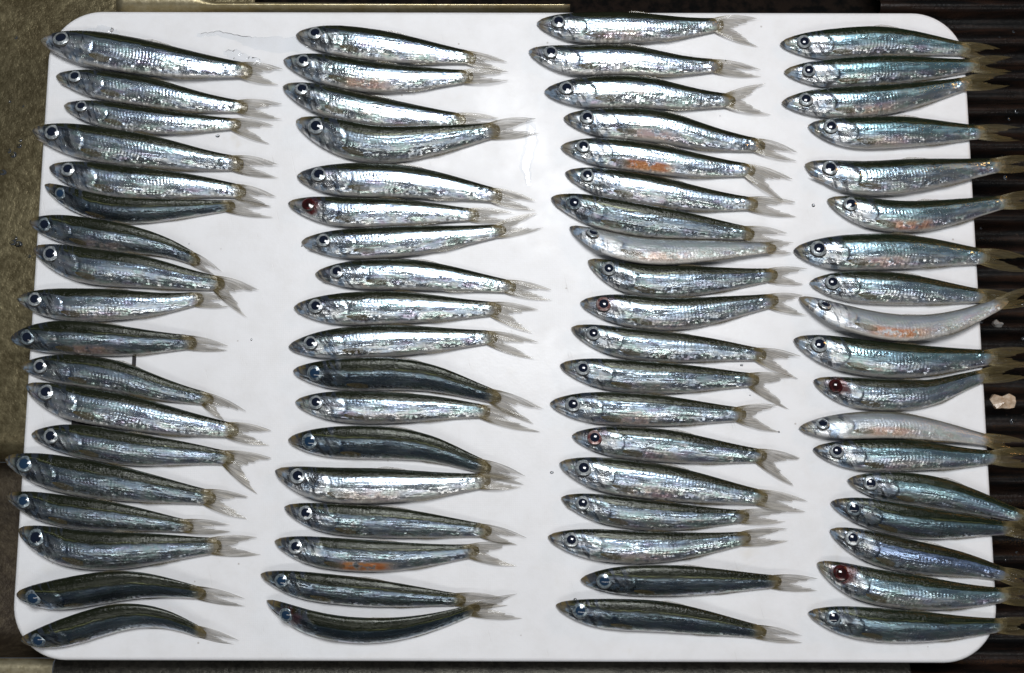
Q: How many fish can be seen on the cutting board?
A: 73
